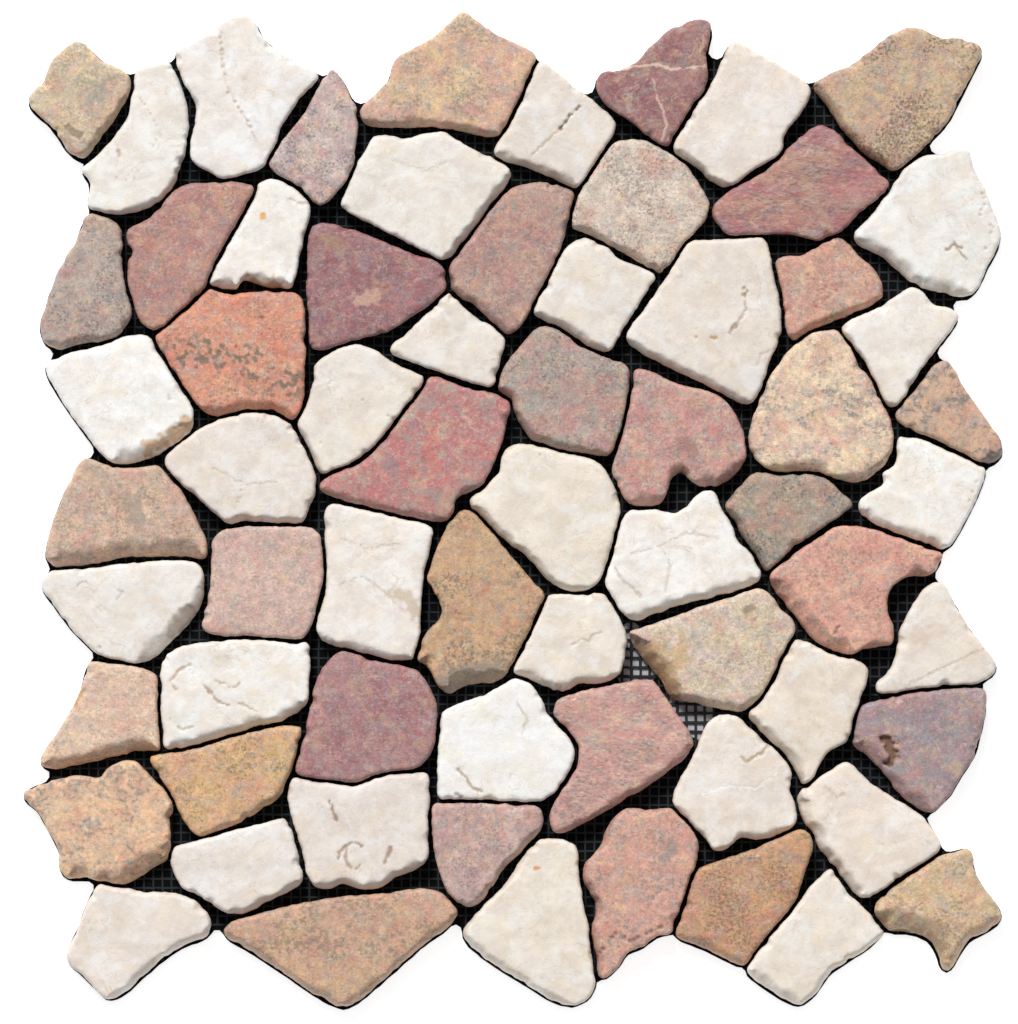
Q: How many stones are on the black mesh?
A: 66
